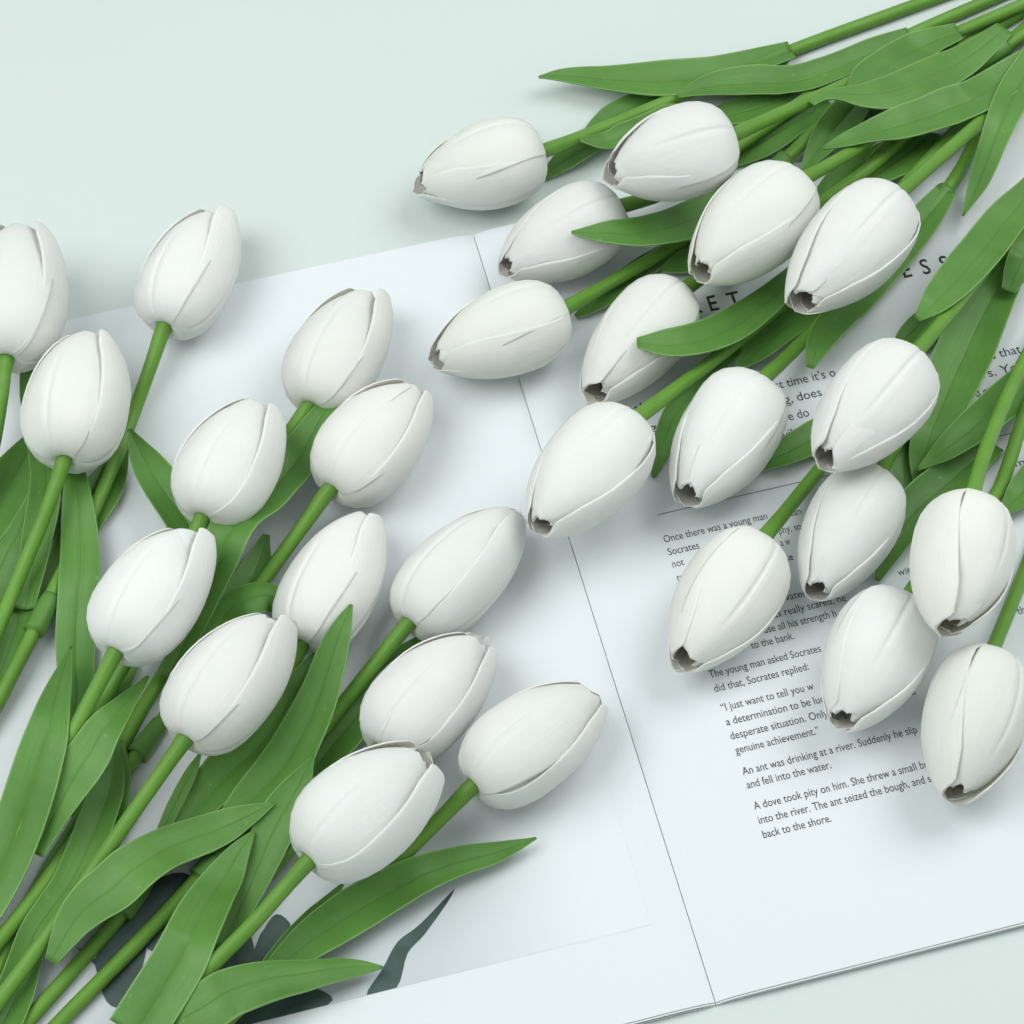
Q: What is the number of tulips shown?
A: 28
